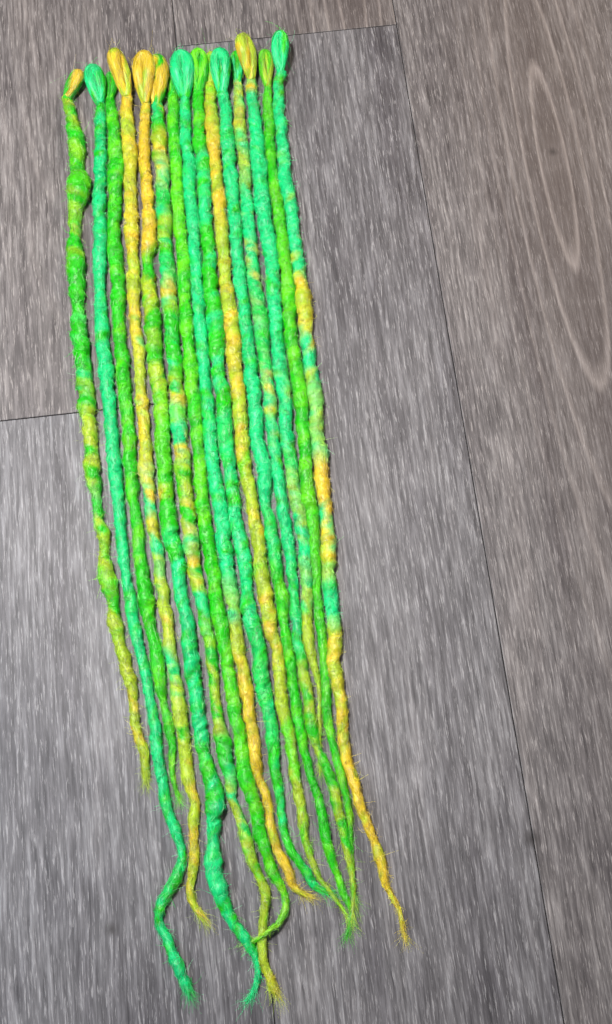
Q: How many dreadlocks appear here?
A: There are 15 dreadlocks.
